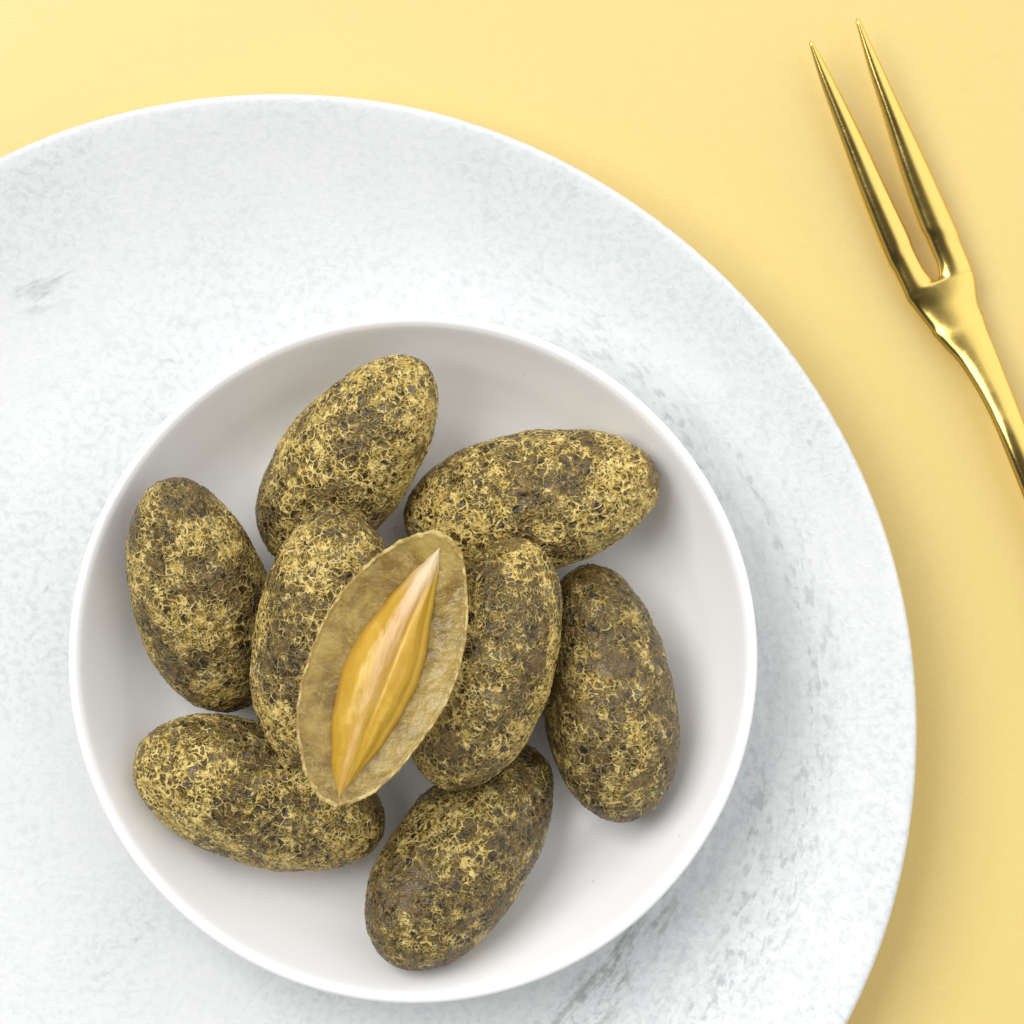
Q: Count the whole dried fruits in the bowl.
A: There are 8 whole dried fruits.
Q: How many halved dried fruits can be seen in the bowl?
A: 1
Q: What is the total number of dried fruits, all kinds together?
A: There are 9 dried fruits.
